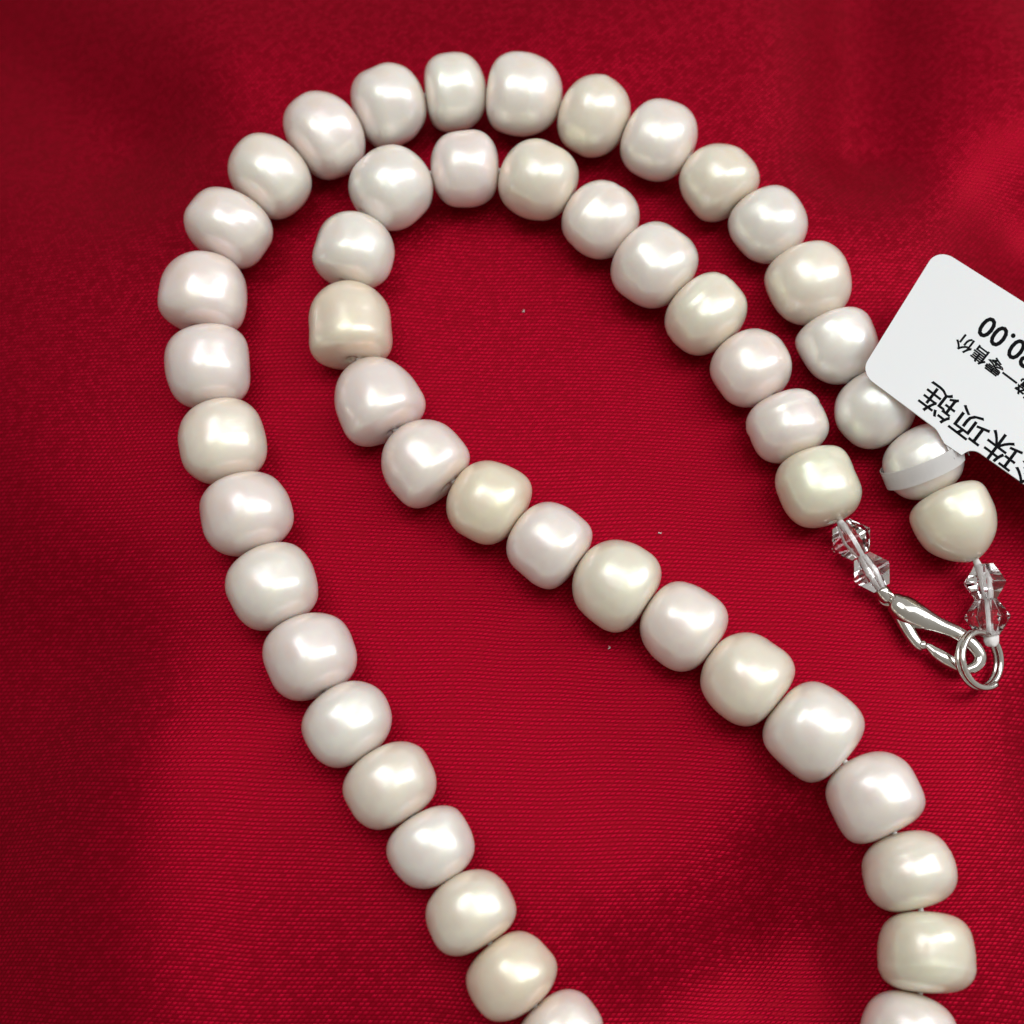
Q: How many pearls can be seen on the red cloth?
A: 50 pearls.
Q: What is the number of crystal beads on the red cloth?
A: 4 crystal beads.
